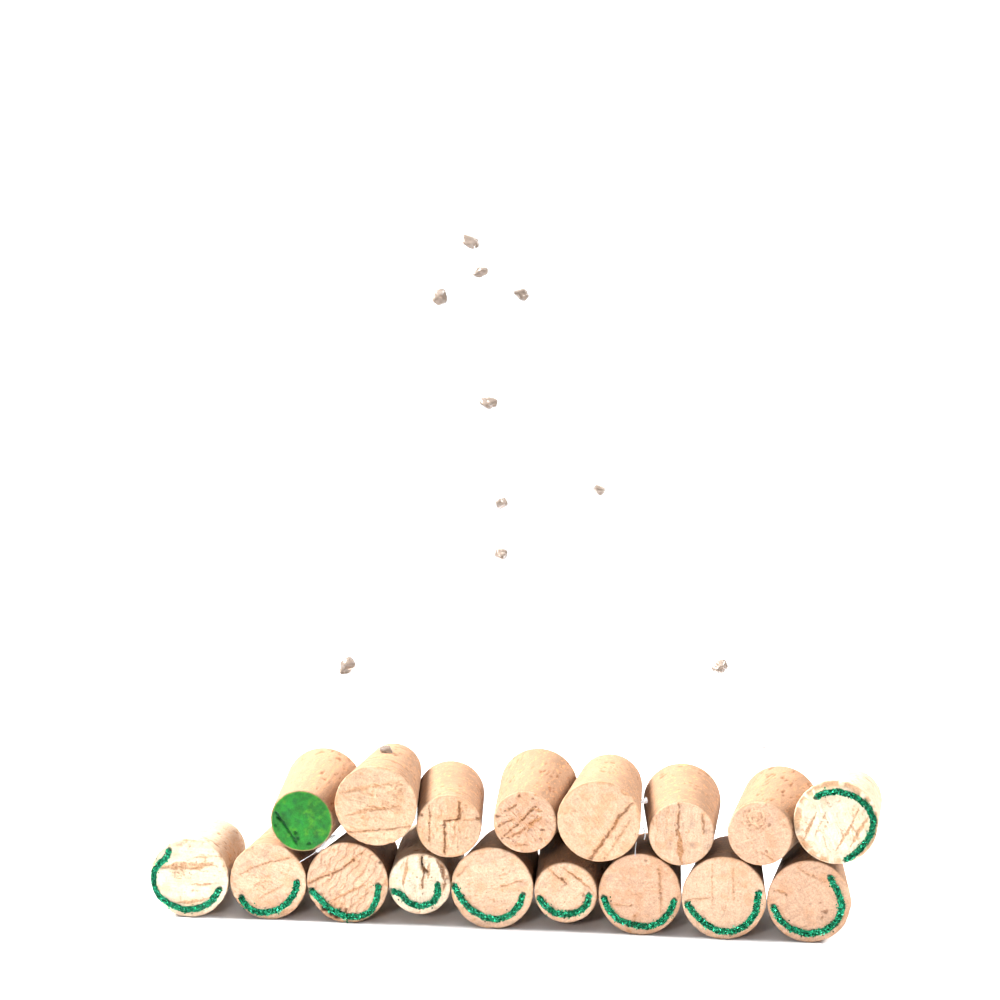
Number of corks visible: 17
